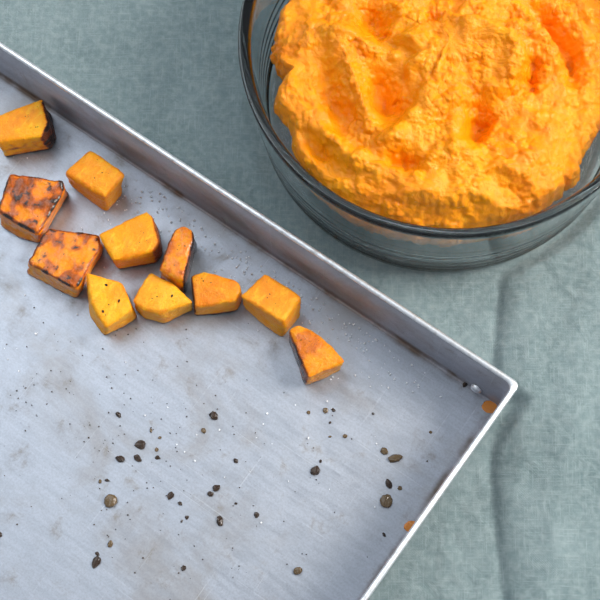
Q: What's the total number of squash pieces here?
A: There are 11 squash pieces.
